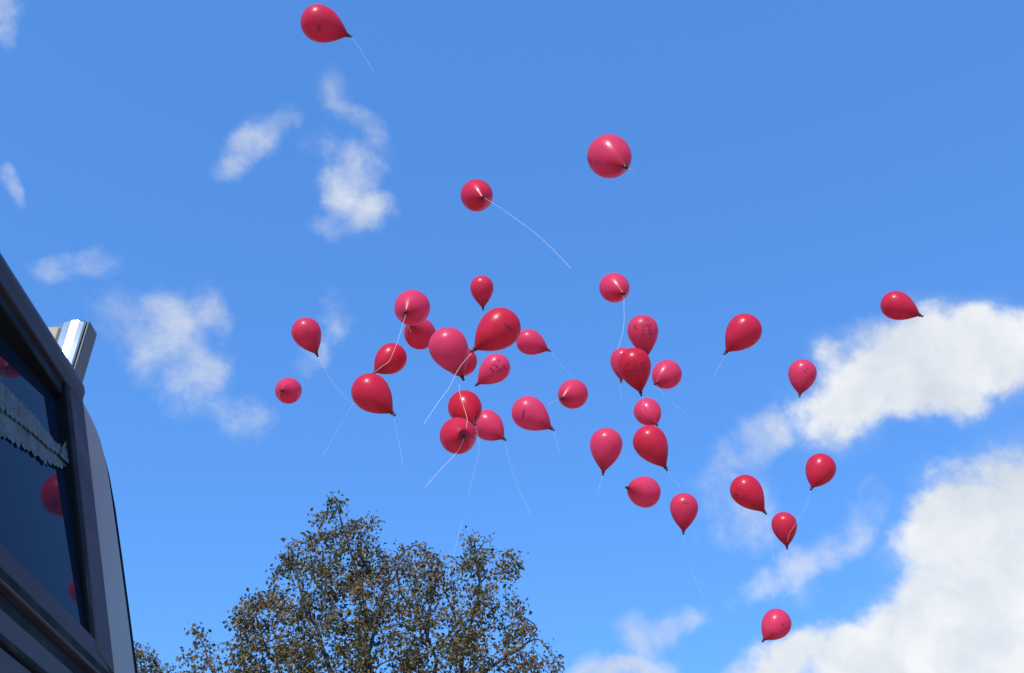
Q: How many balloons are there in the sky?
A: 37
